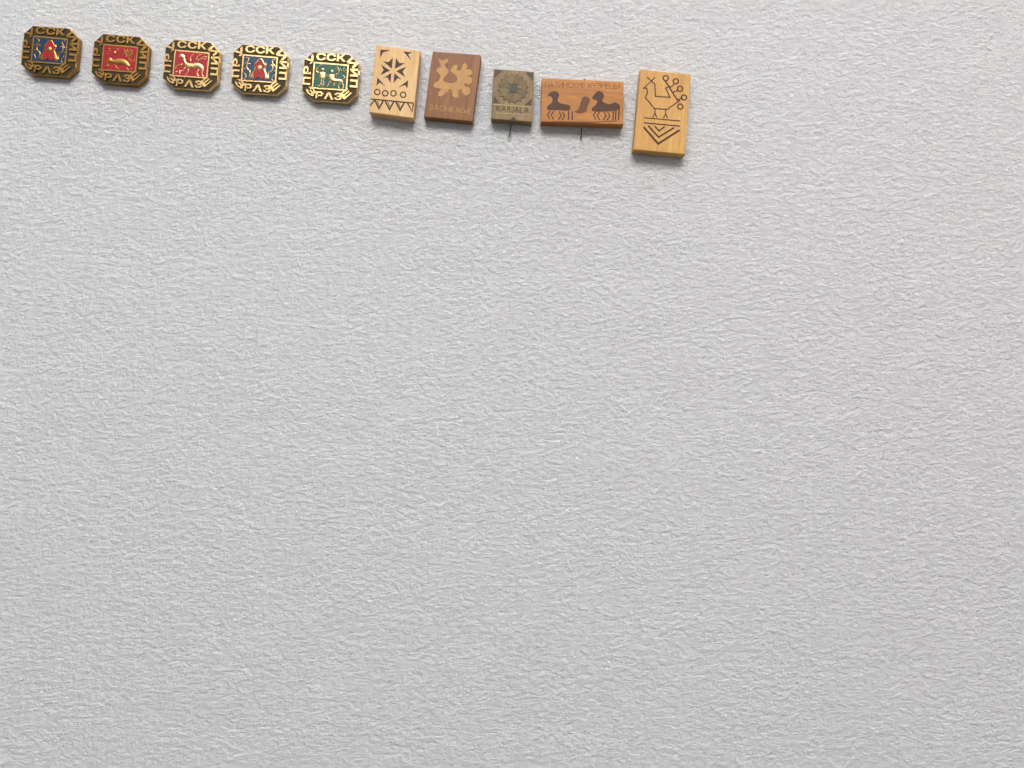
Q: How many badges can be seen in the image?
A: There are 10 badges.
